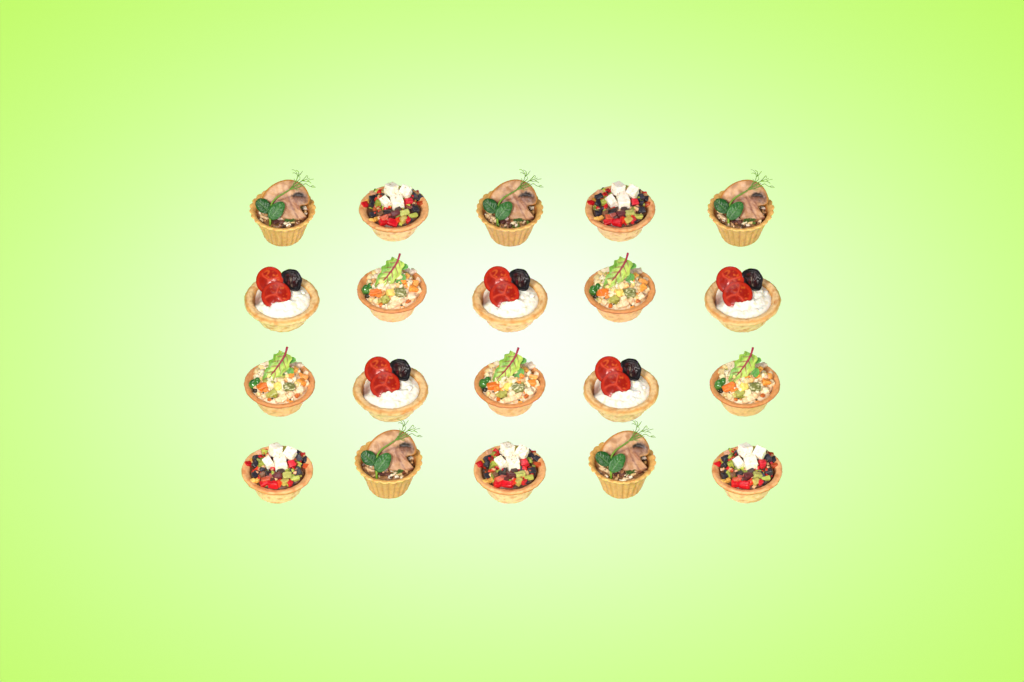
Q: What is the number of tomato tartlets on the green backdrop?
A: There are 5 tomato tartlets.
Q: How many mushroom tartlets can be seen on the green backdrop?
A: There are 5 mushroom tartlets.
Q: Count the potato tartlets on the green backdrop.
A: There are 5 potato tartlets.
